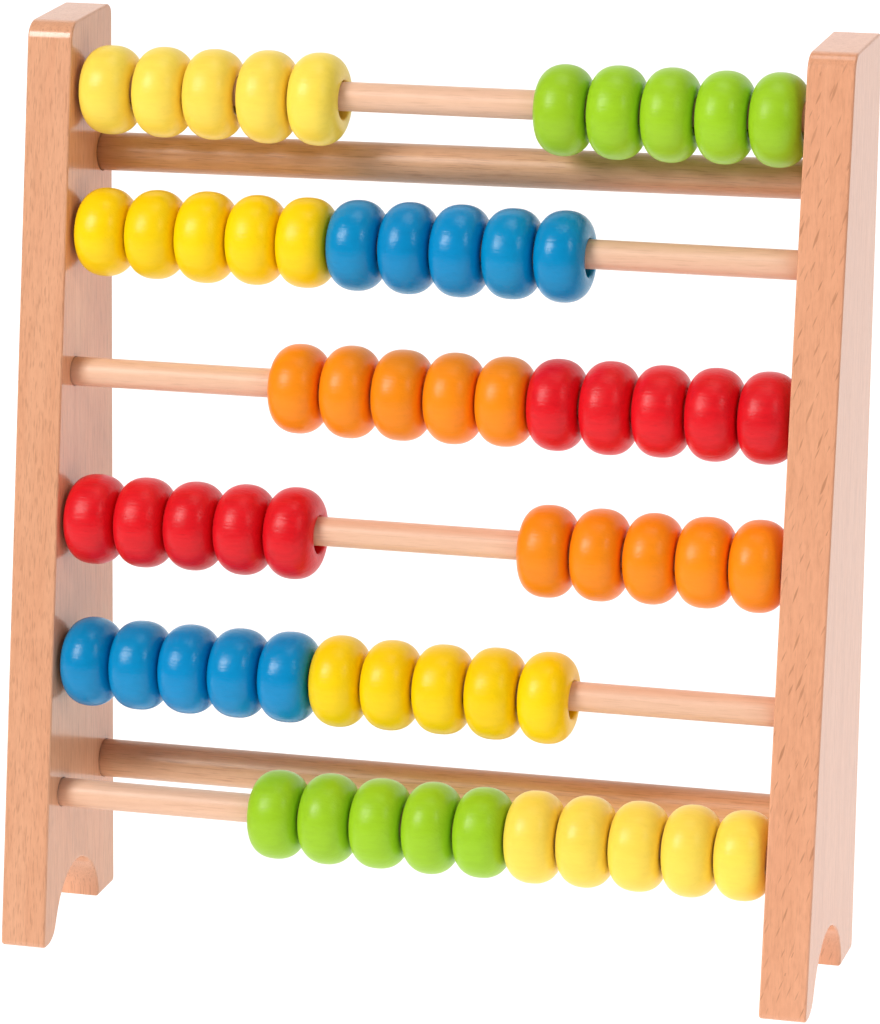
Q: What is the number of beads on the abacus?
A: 60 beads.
